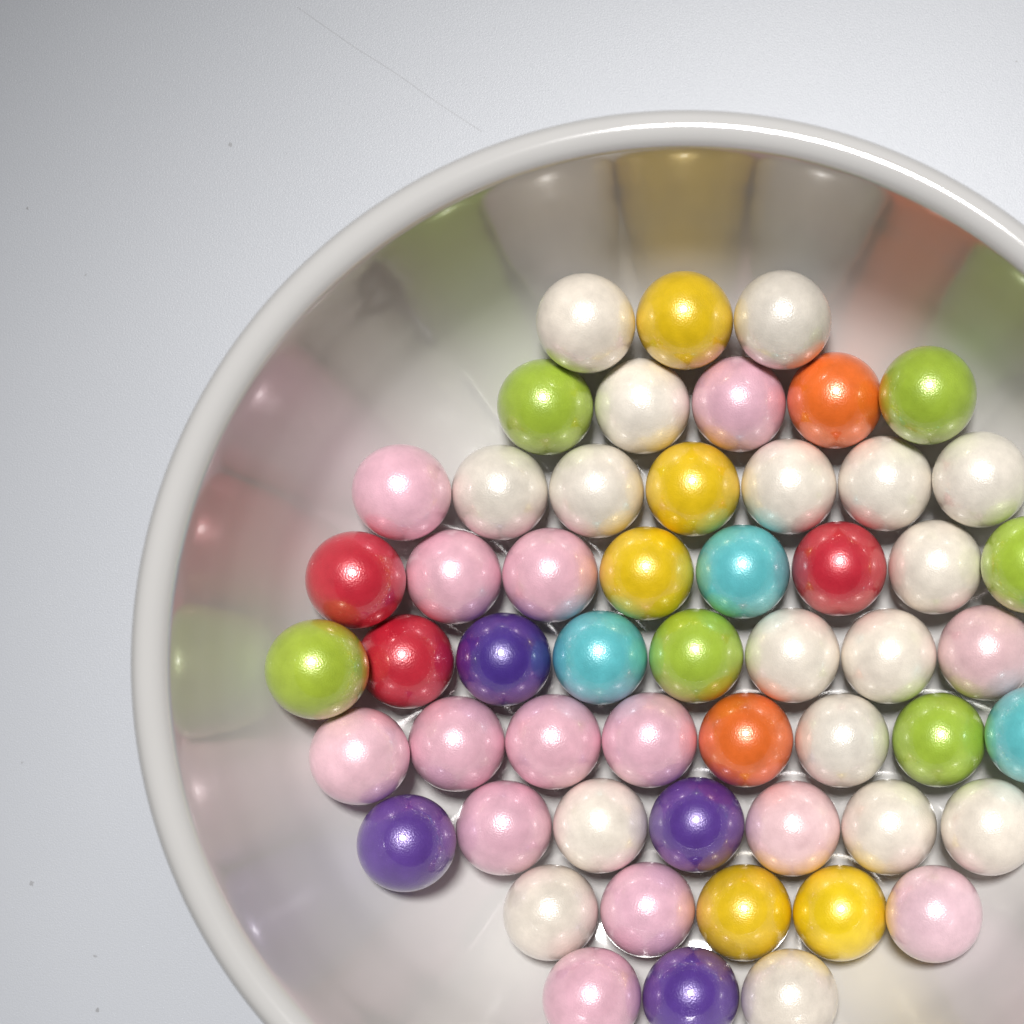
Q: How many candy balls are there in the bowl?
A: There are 54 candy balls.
